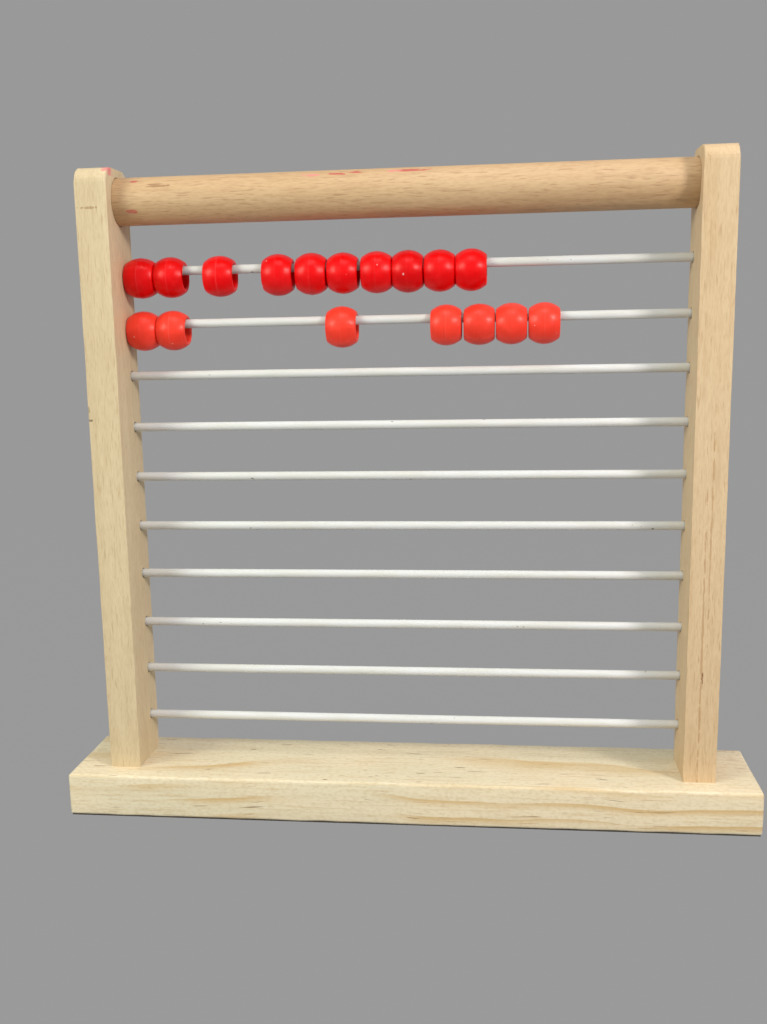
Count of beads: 17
